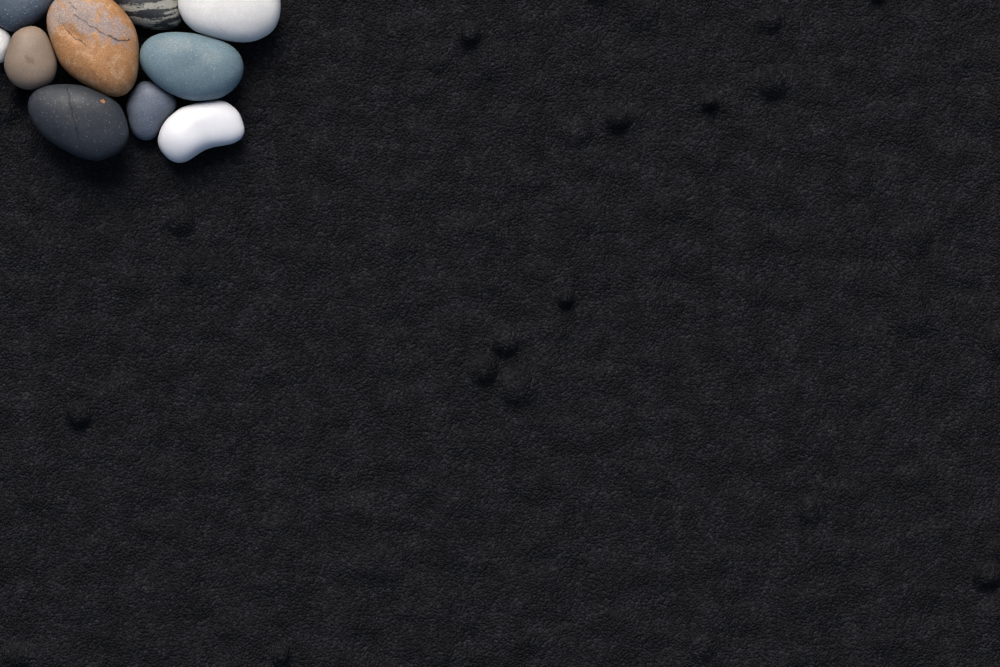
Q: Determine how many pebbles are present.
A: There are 10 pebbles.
